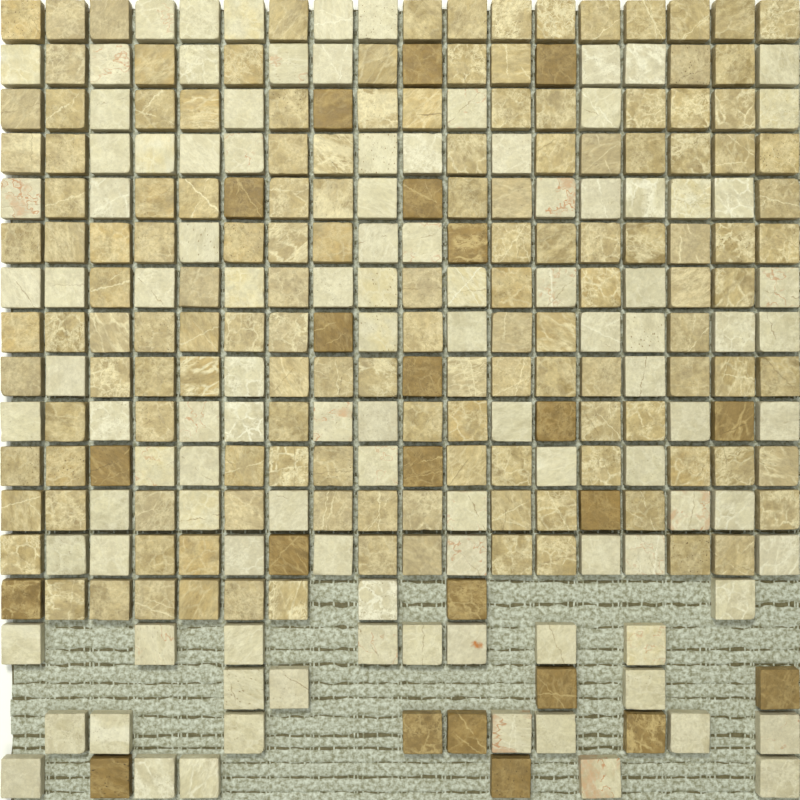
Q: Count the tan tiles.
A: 143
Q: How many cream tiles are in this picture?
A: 108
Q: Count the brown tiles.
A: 23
